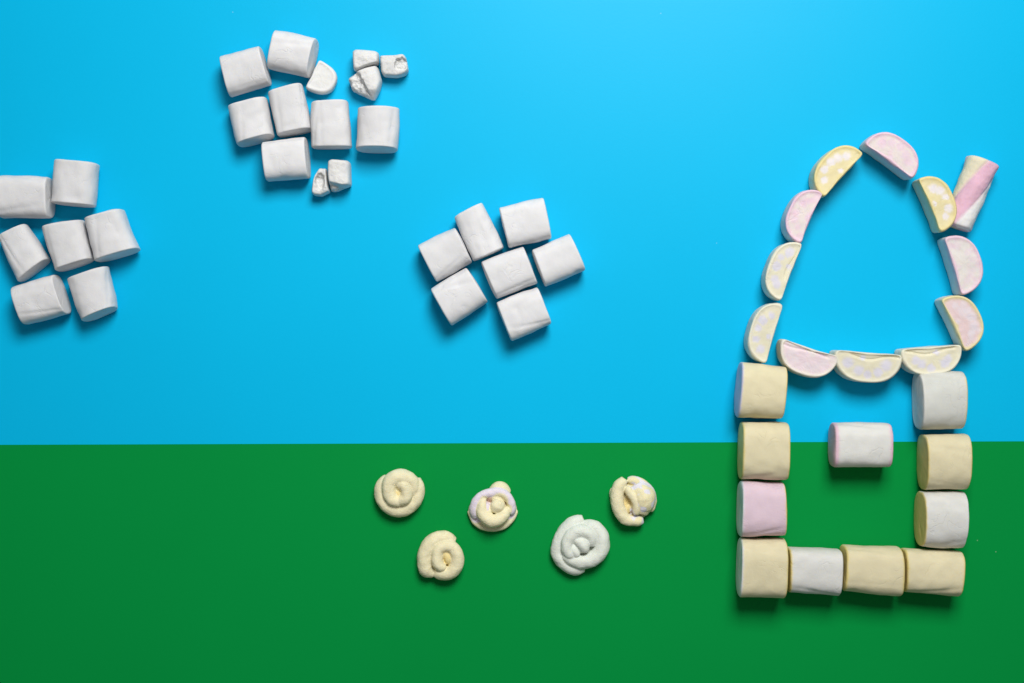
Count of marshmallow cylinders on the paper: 32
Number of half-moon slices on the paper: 12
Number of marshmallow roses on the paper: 5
